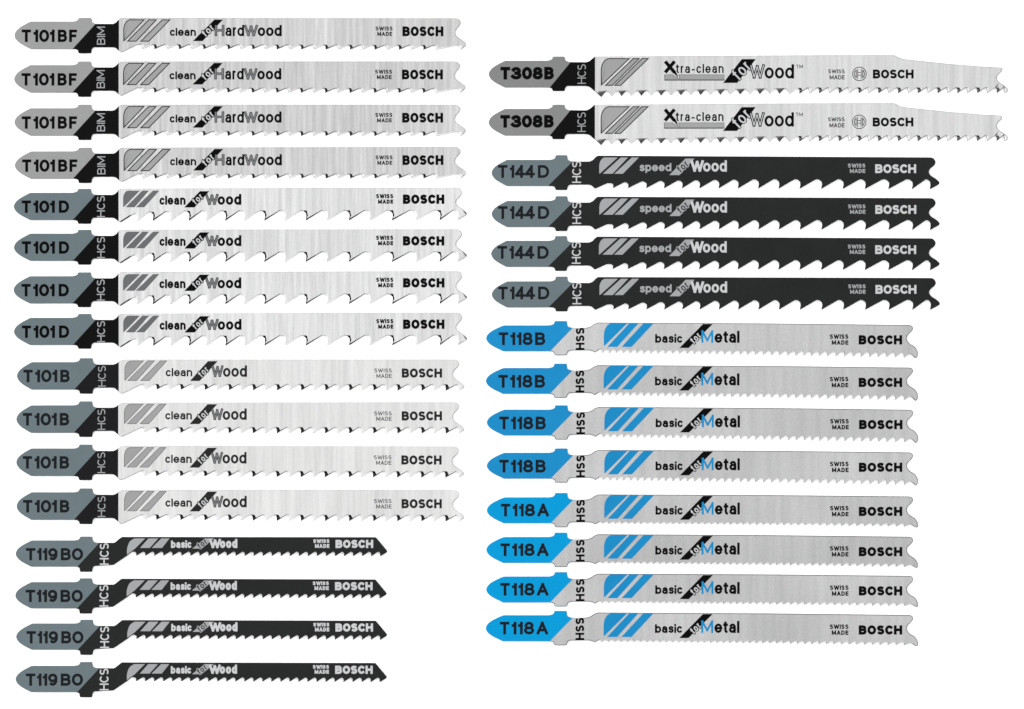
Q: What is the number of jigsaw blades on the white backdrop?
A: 30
